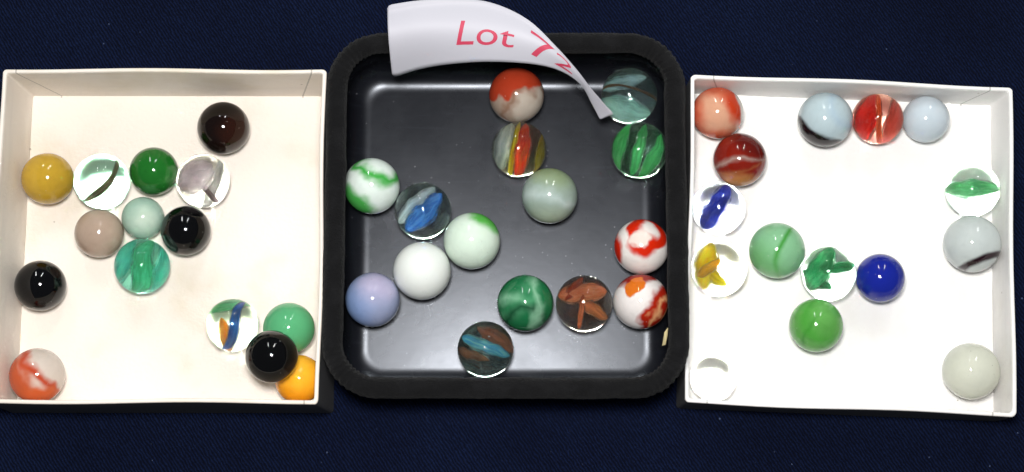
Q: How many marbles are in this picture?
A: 45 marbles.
